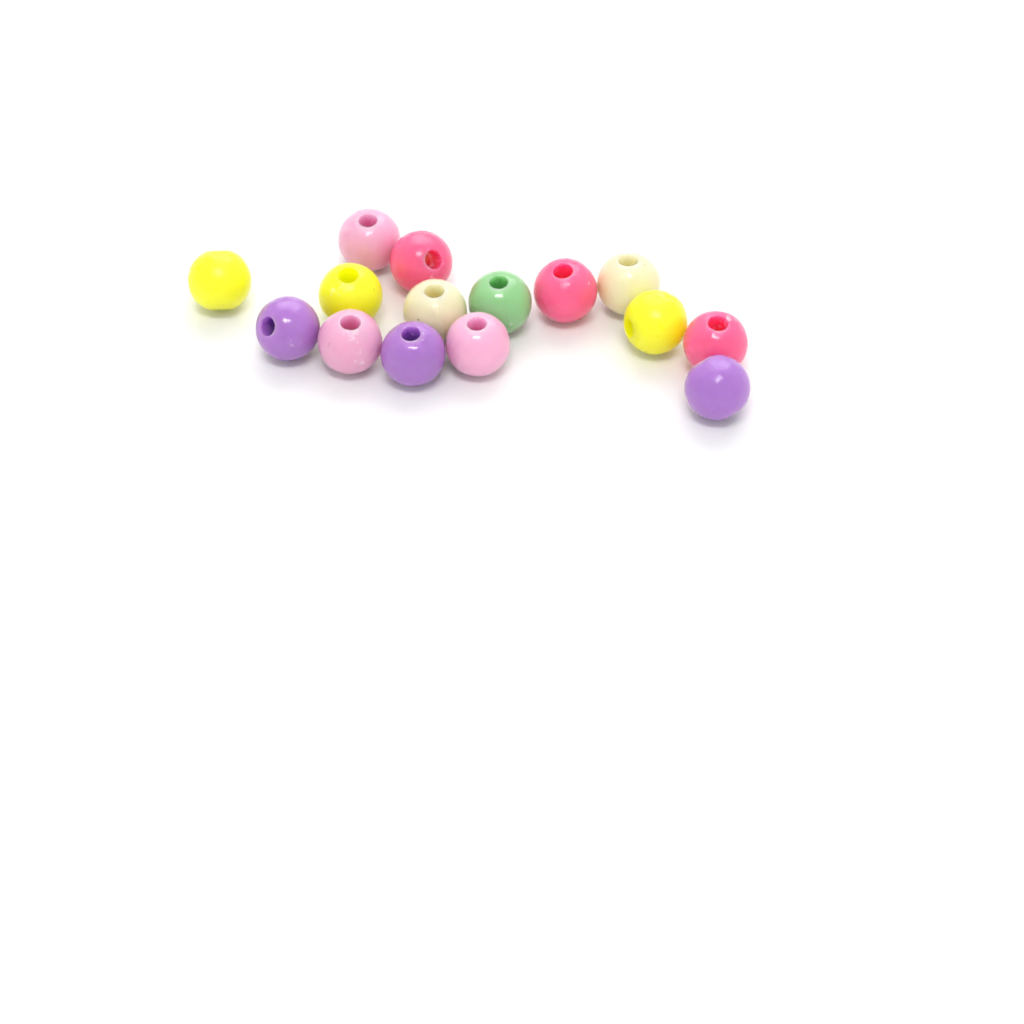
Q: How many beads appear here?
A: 15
